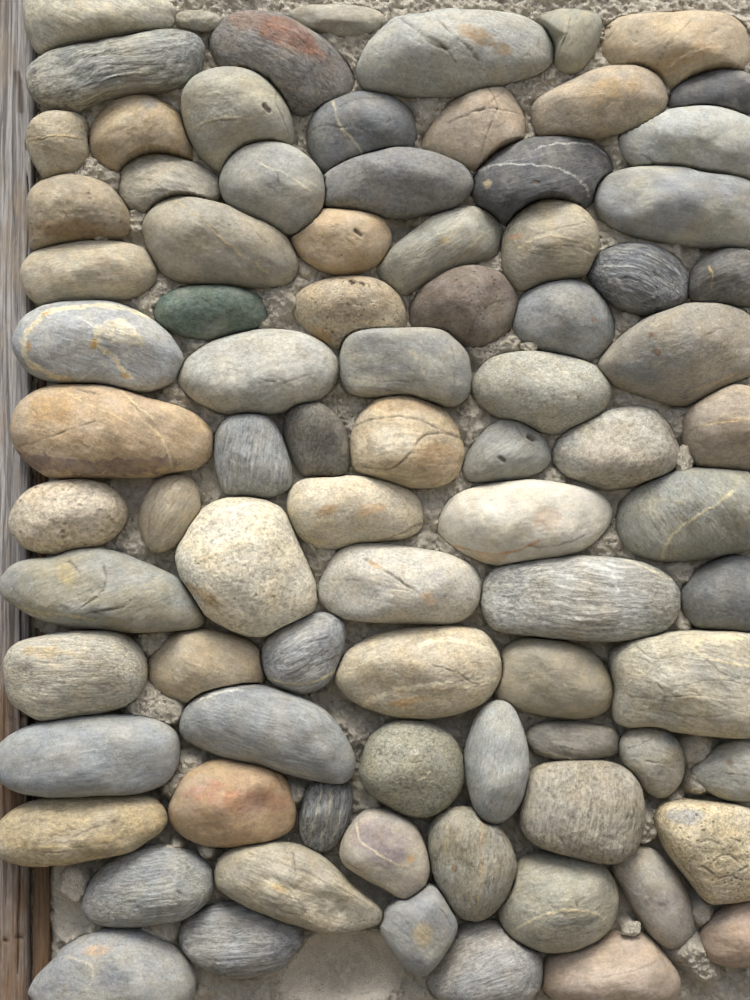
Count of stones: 85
